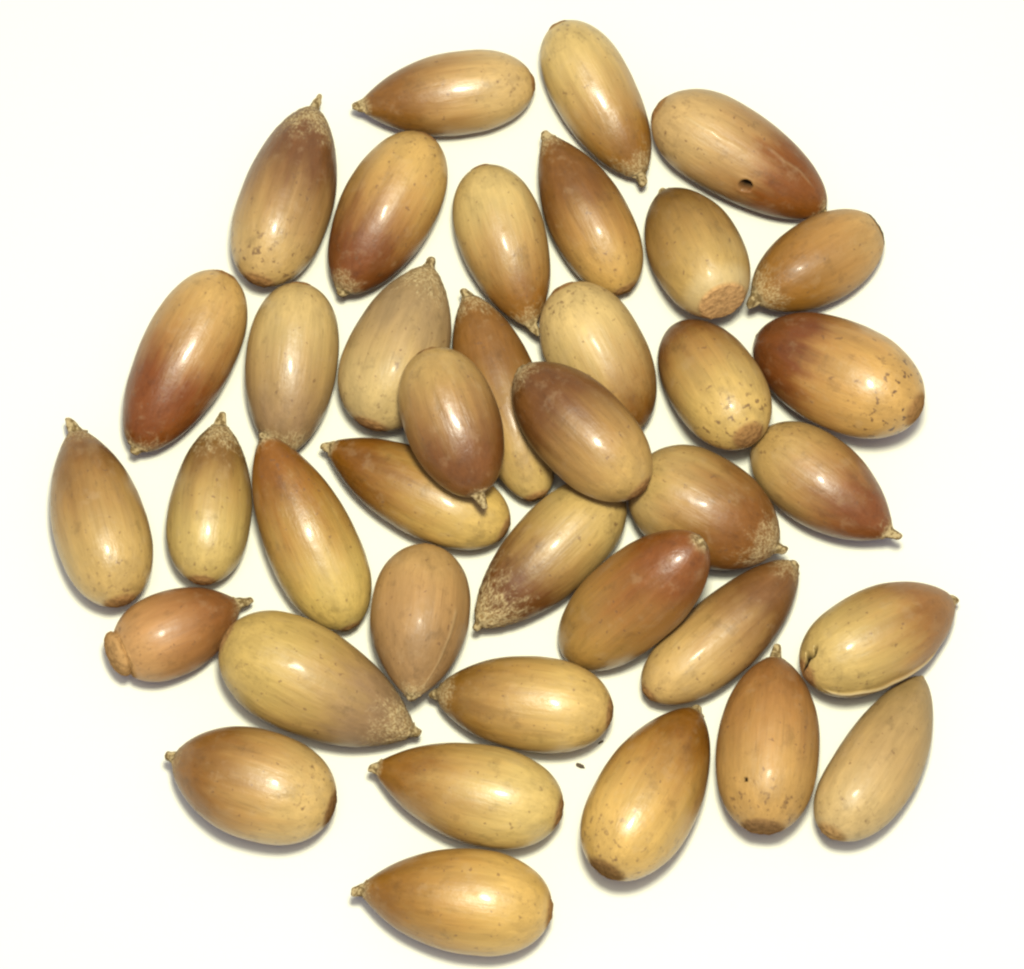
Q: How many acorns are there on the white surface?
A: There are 38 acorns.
